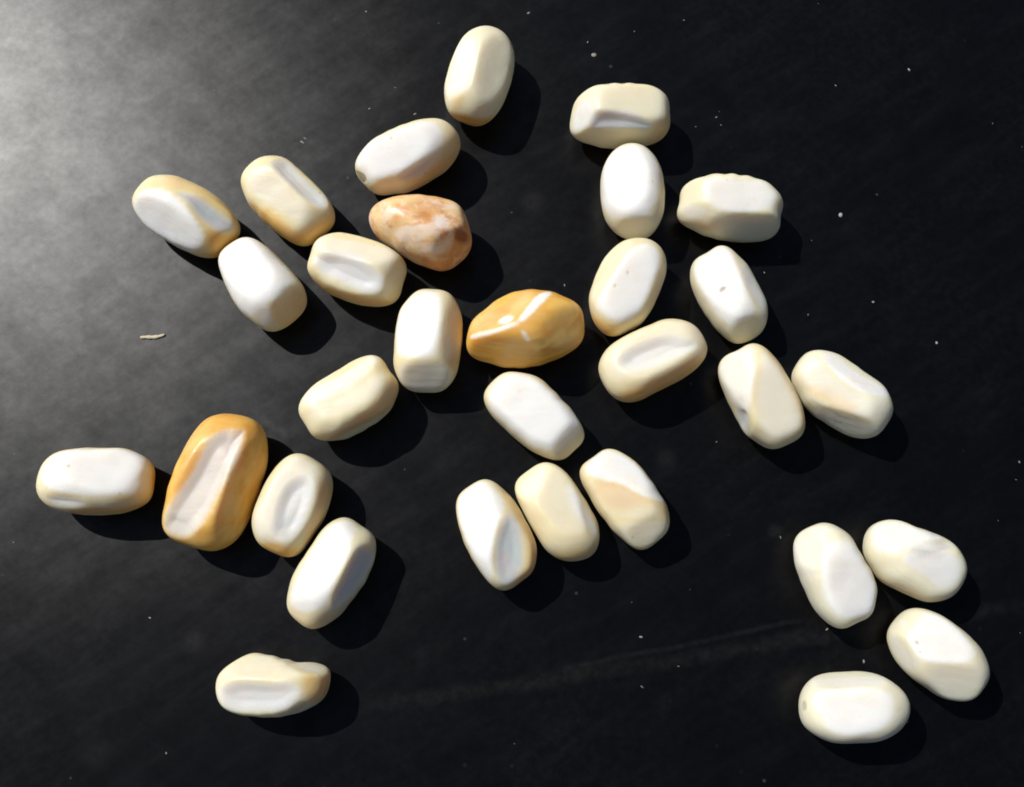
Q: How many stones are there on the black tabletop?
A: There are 31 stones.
